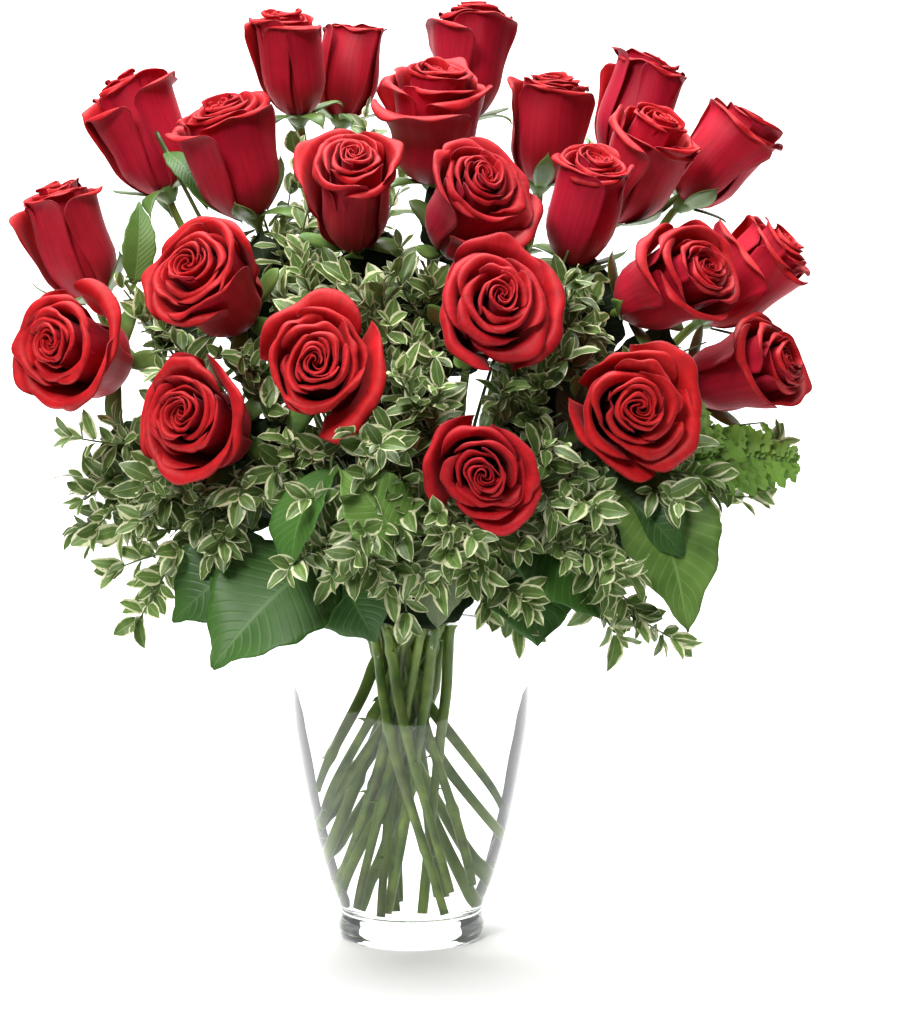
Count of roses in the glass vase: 24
